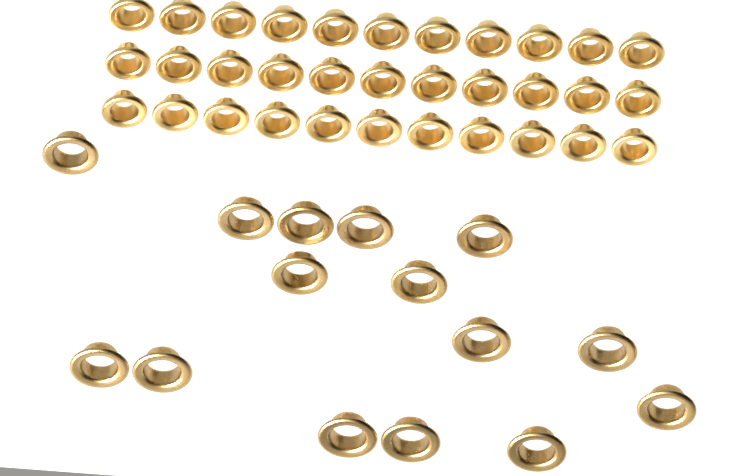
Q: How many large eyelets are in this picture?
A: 15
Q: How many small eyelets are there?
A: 33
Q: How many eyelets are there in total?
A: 48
